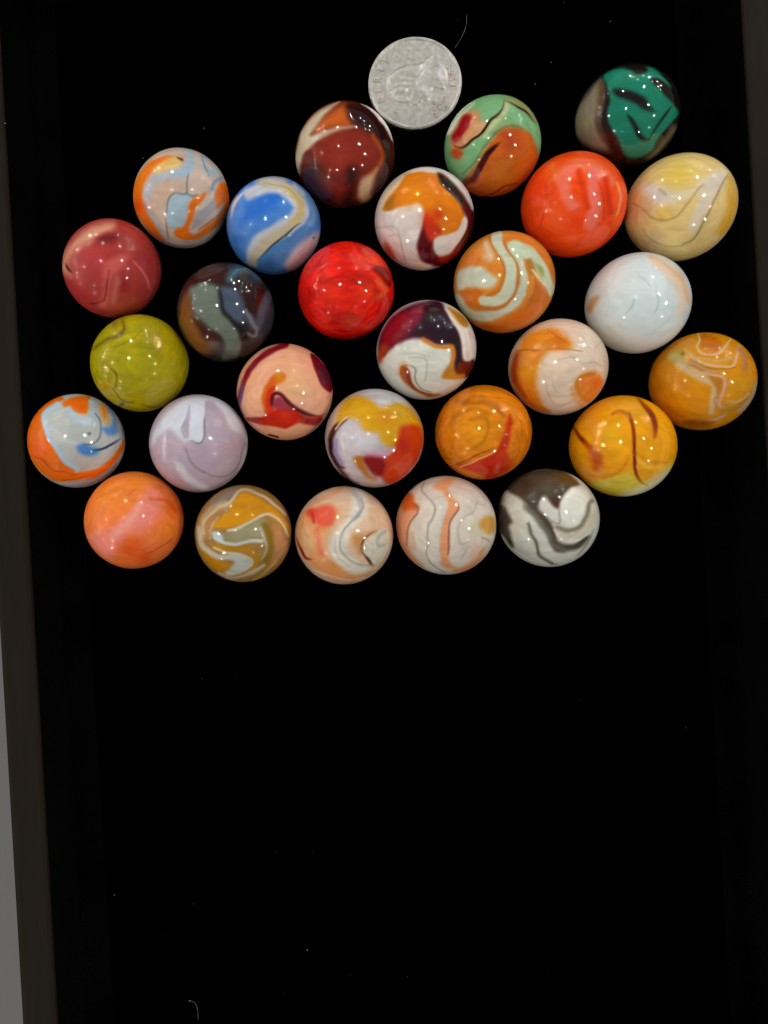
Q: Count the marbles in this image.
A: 28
